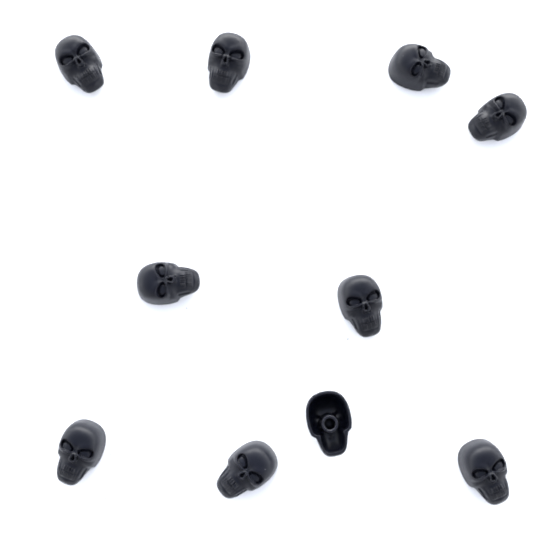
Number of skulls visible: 10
